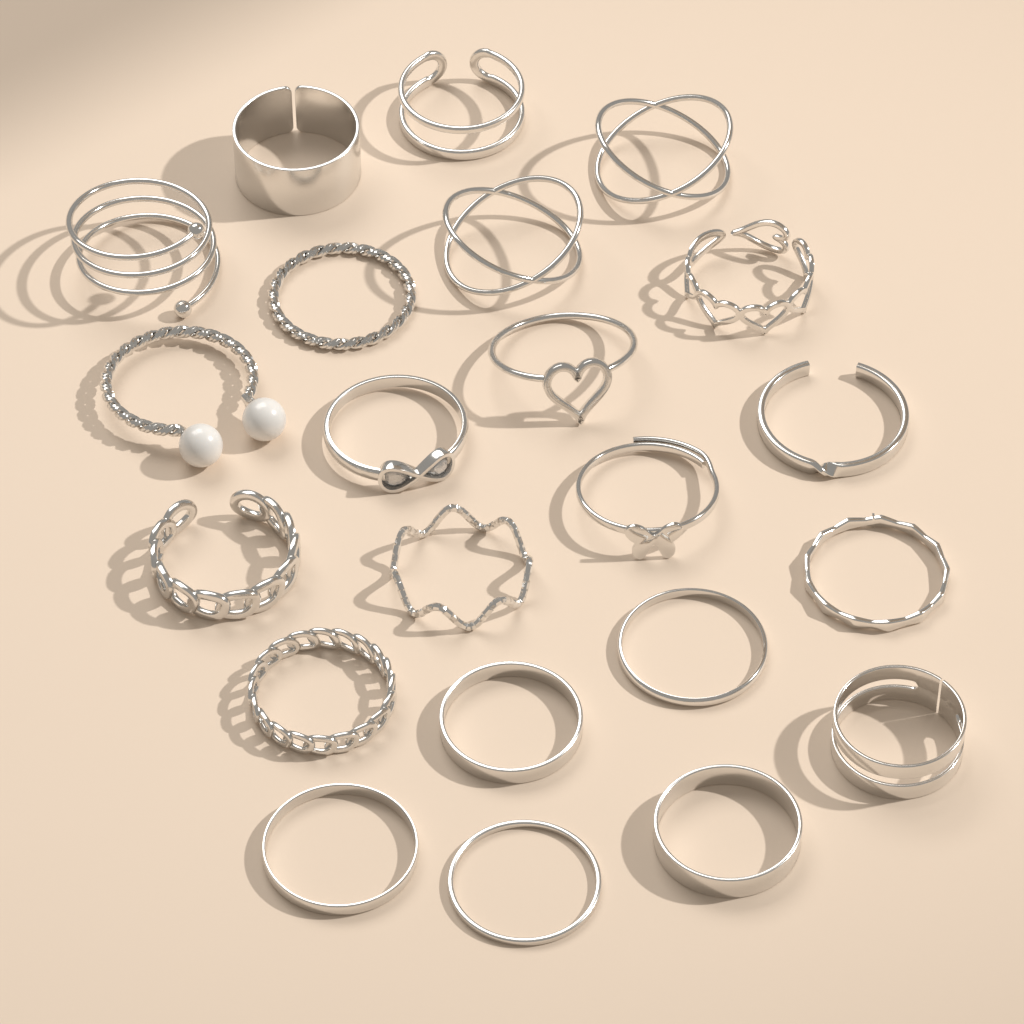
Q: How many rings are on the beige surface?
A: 22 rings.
